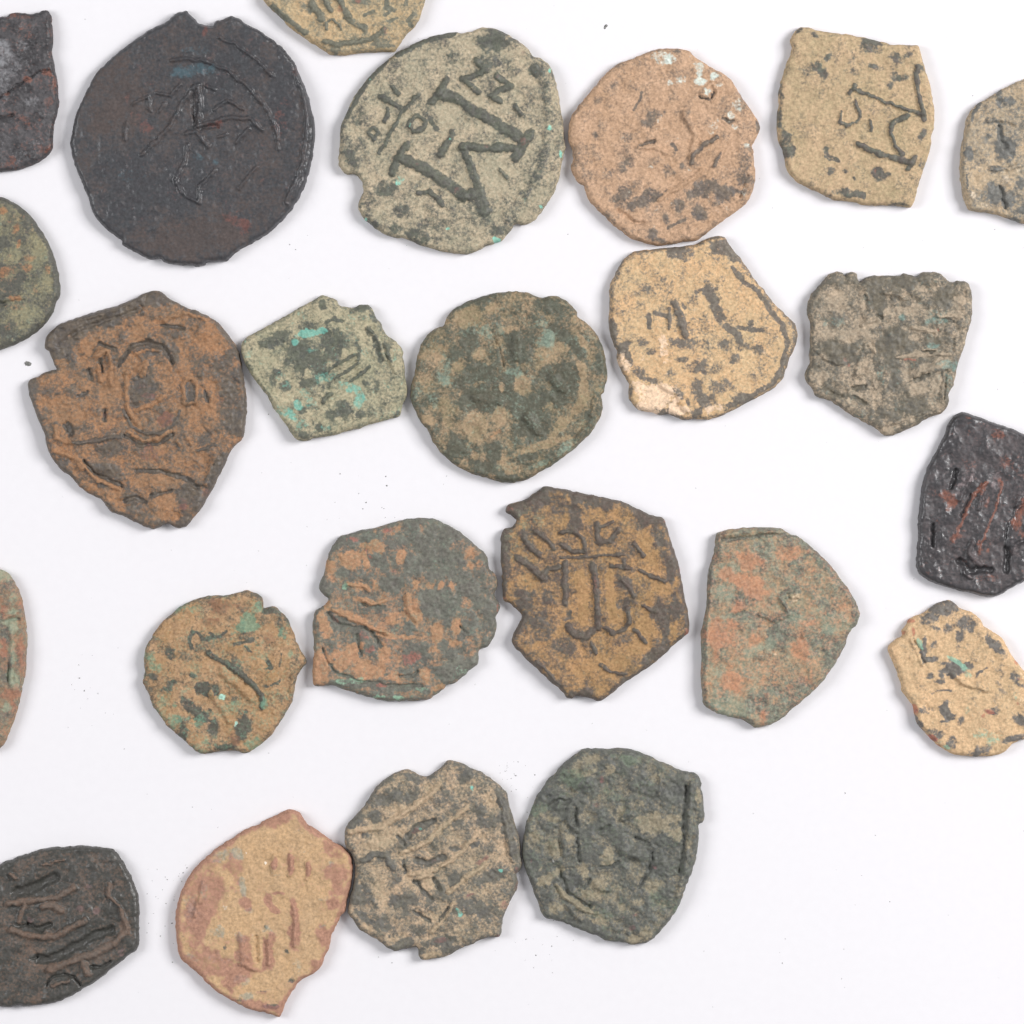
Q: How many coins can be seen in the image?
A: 24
